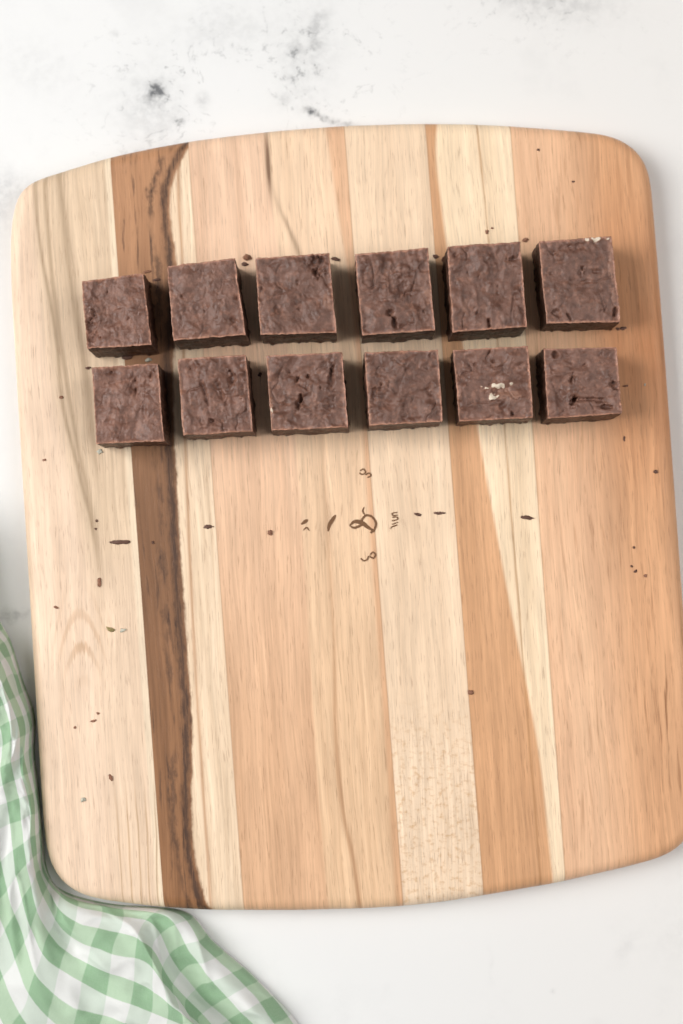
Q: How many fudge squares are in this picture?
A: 12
